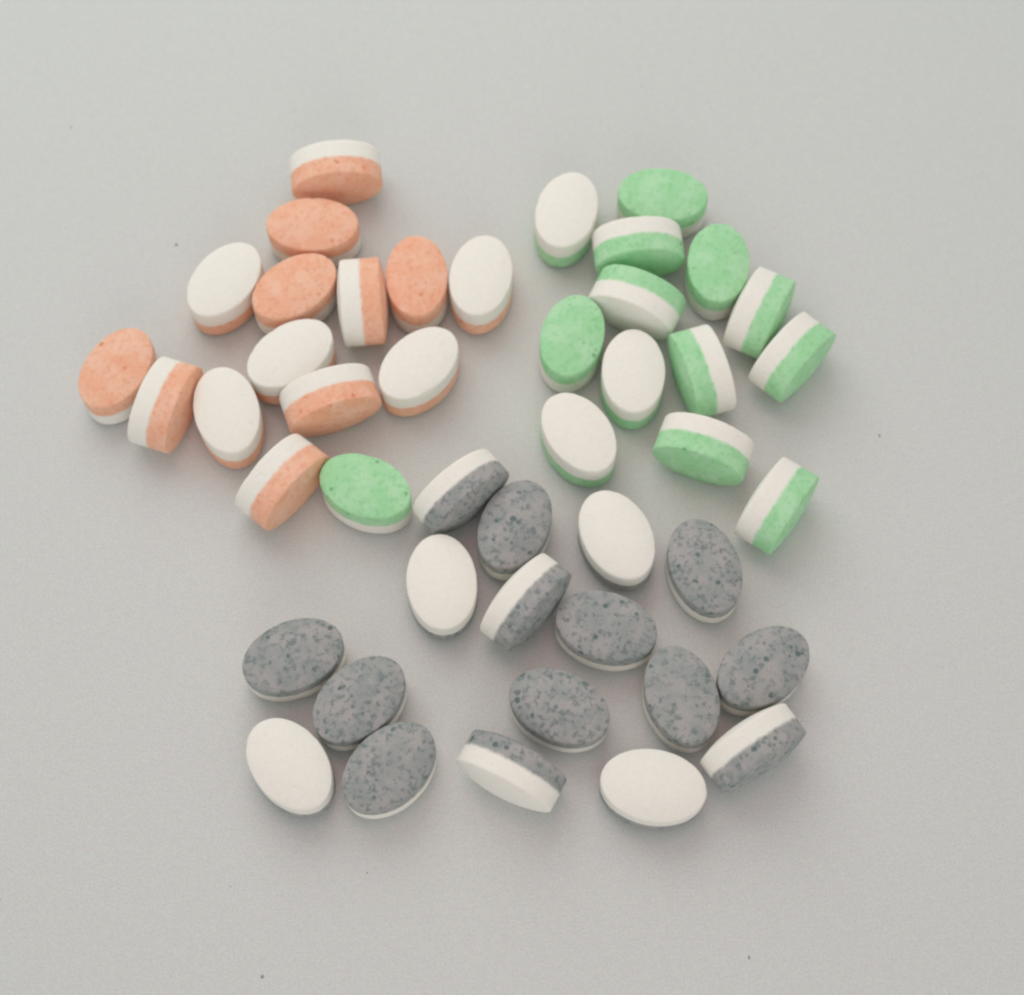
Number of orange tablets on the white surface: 14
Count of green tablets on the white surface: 14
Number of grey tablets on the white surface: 17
